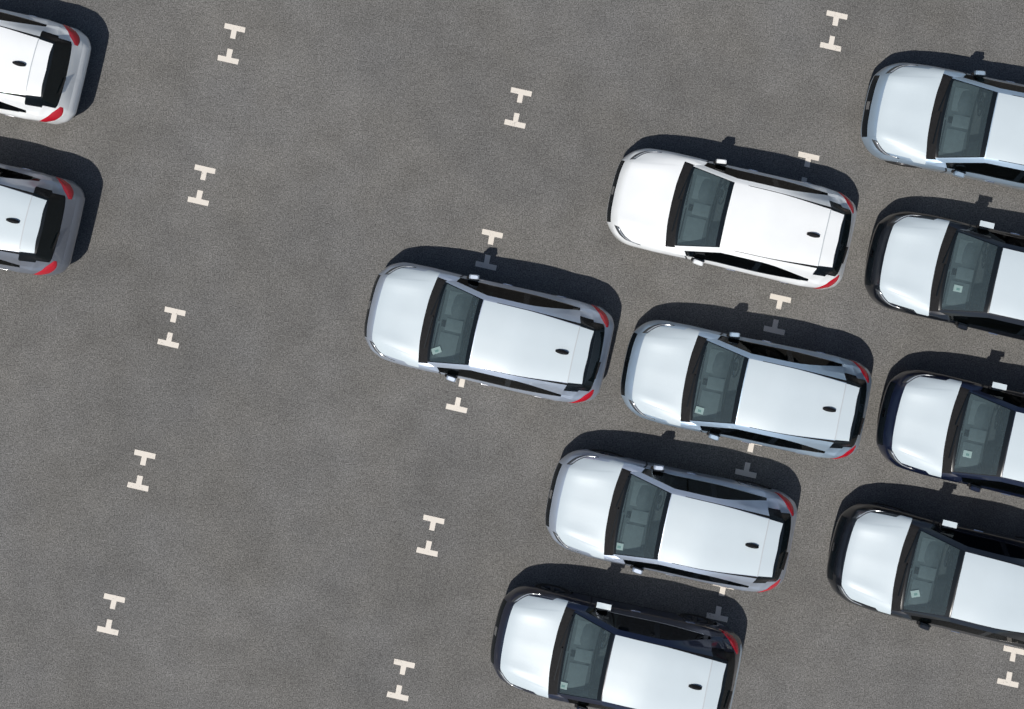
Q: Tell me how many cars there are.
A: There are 11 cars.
